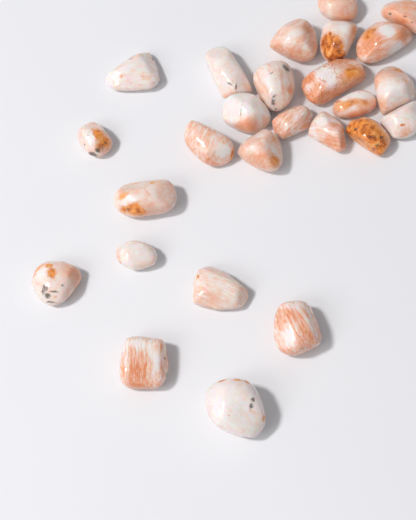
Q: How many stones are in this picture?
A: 26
